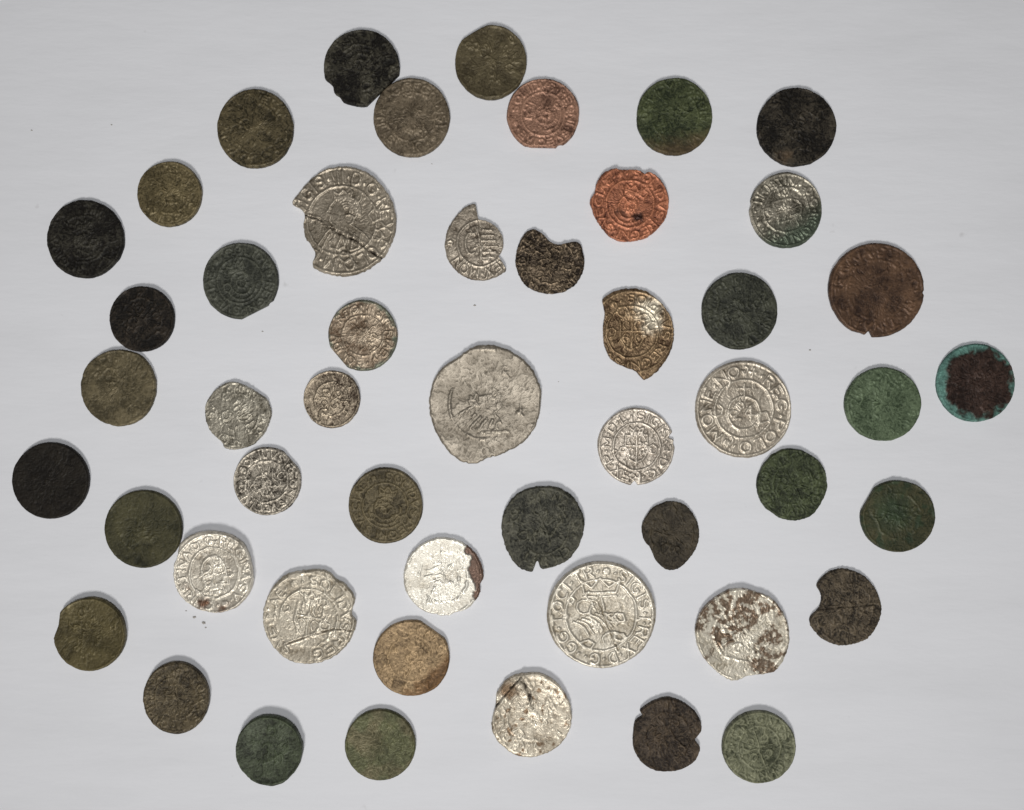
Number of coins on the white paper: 50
